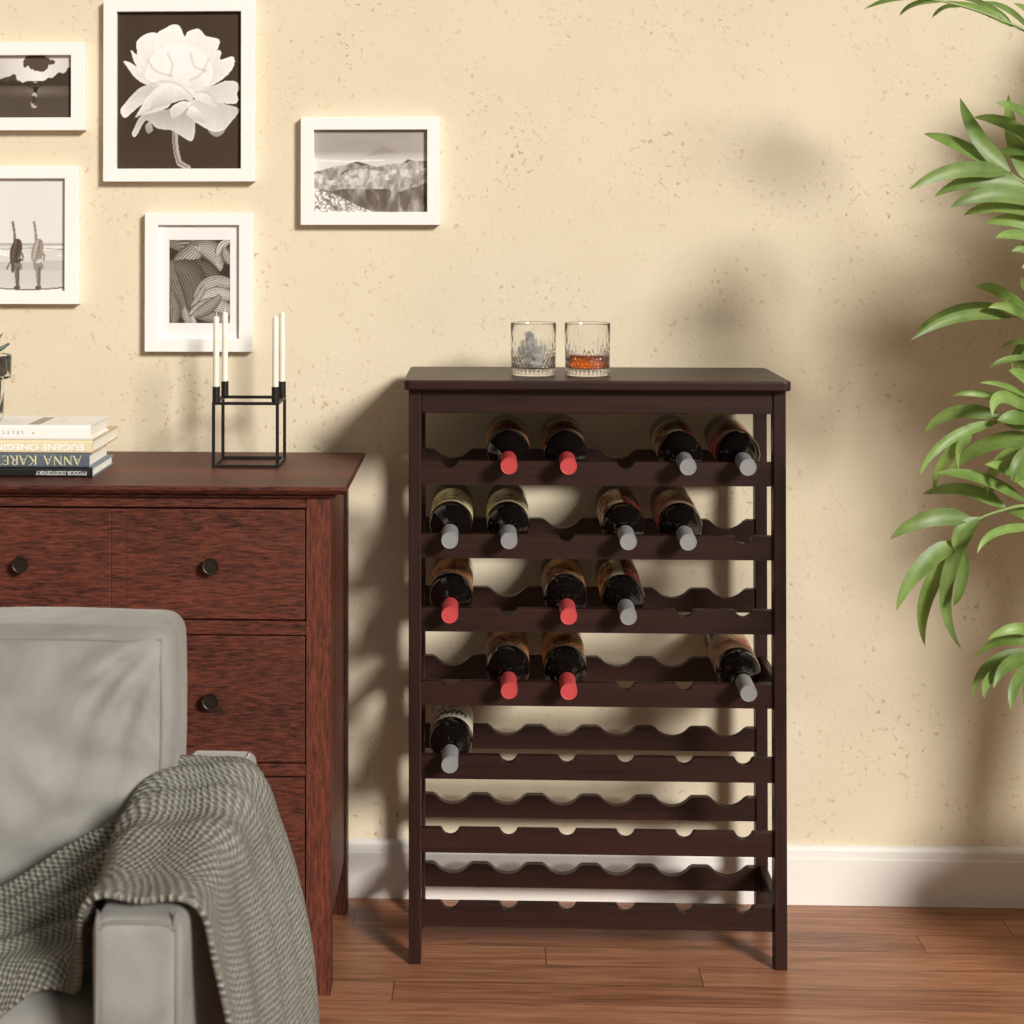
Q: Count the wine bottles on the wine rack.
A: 15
